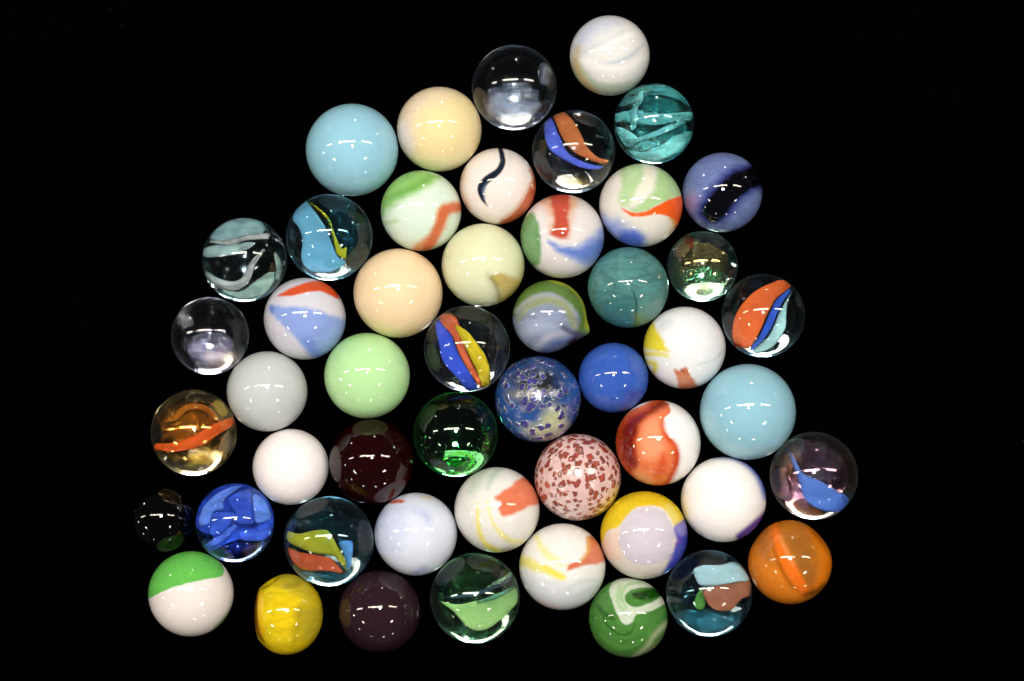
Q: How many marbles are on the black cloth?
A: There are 50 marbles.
